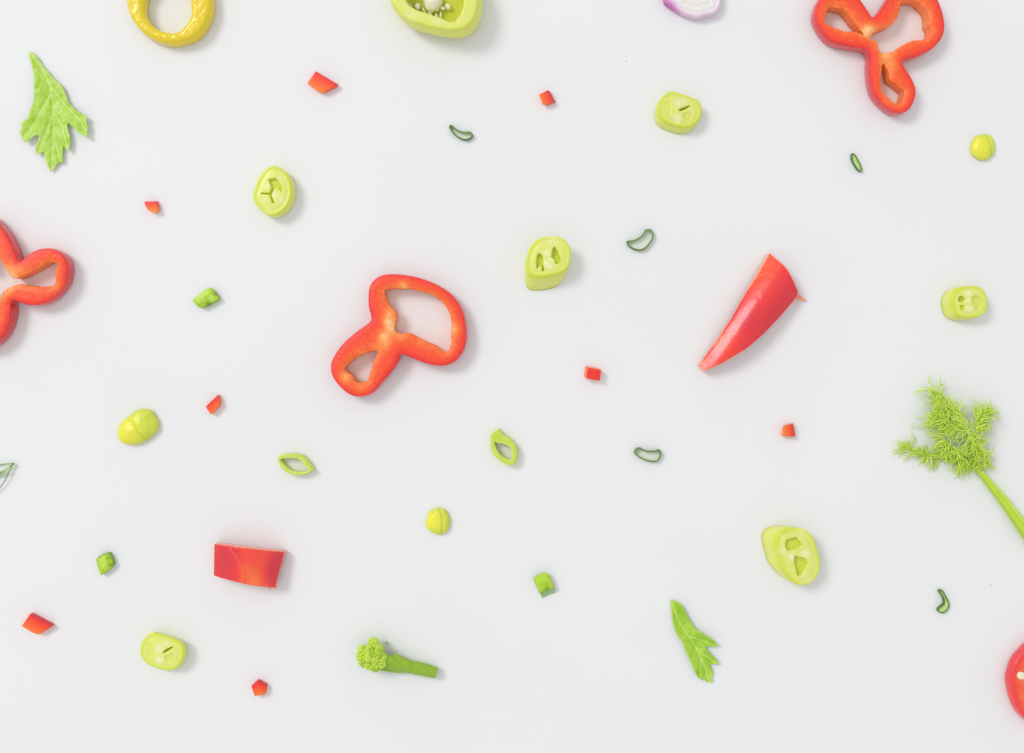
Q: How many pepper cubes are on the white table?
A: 8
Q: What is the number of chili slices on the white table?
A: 6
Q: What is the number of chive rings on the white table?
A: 5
